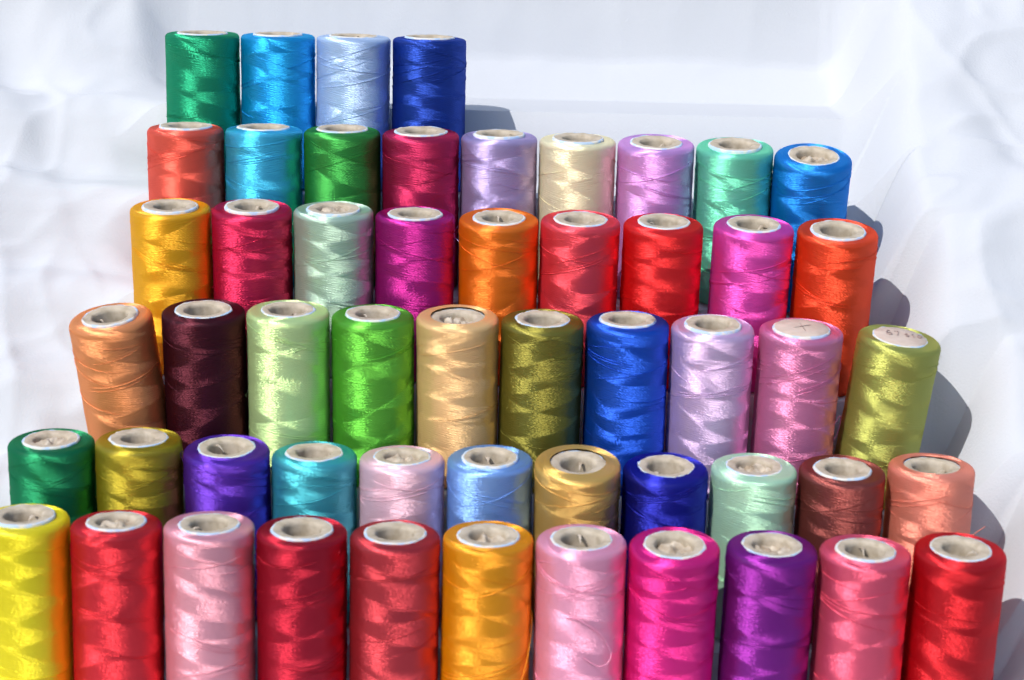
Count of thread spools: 54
